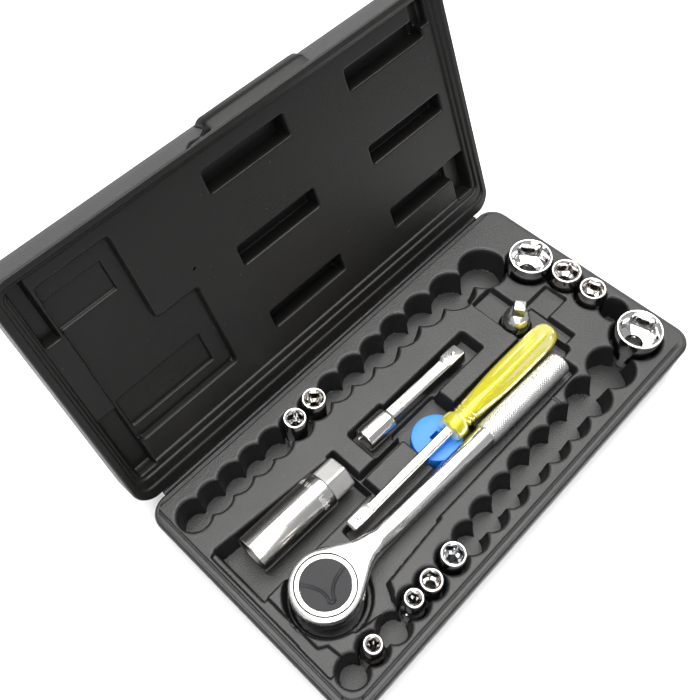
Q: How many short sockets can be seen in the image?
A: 10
